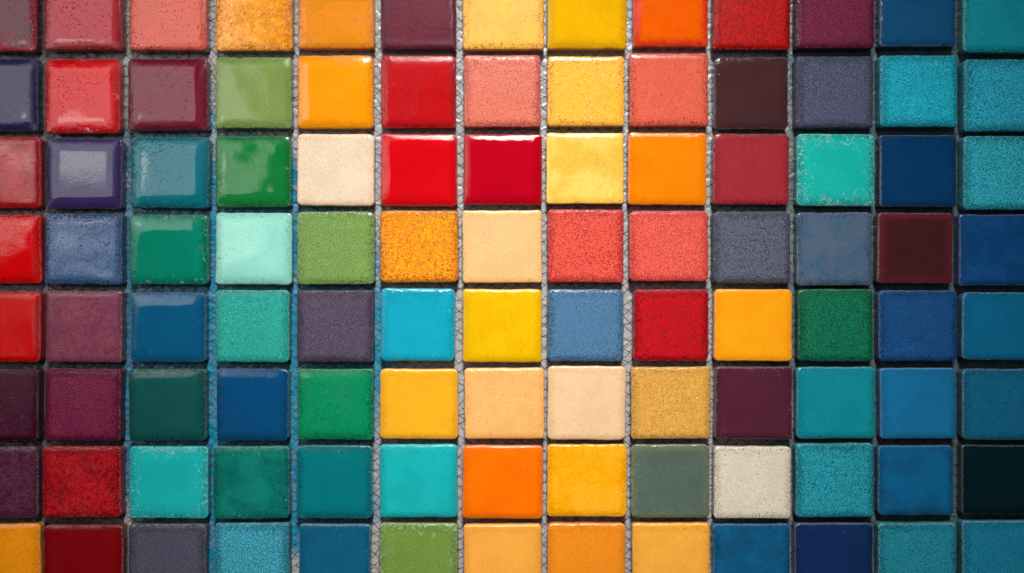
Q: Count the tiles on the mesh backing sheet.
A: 104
